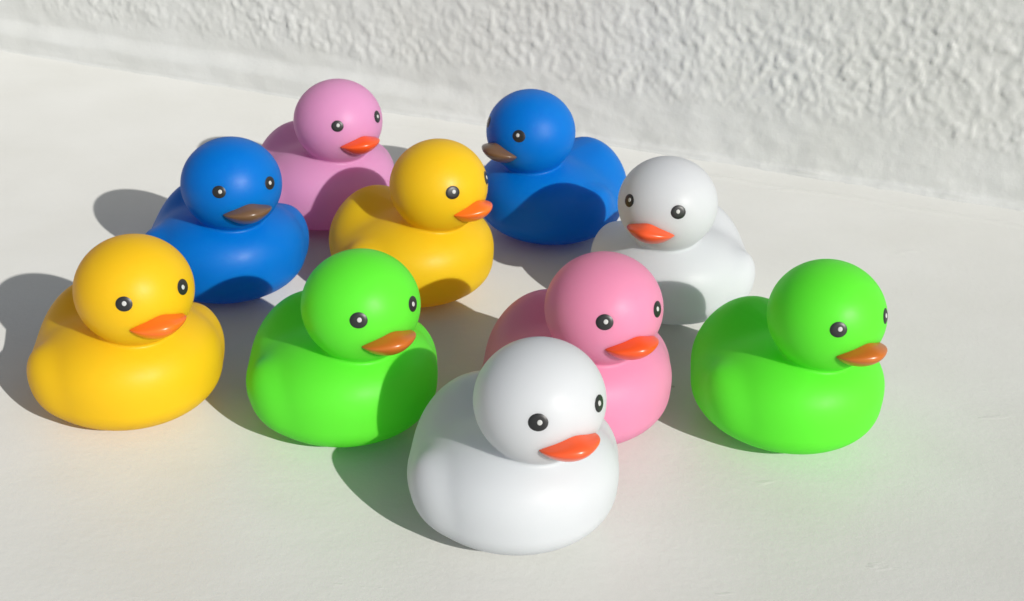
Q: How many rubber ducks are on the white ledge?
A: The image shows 10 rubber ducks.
